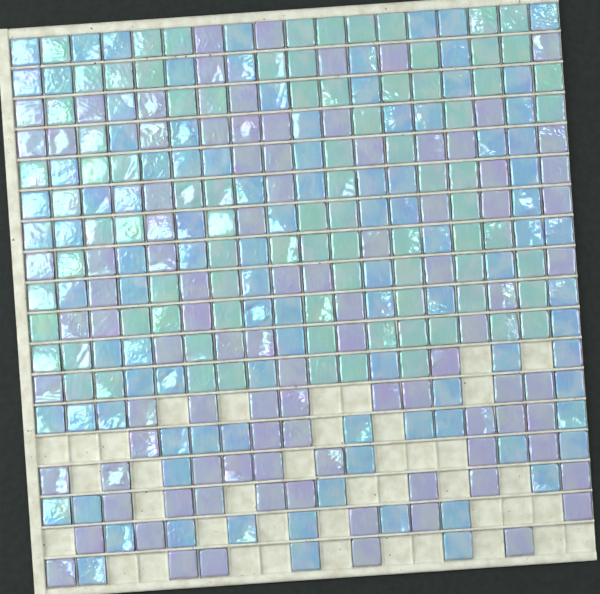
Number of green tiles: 86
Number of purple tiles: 96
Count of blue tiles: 101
